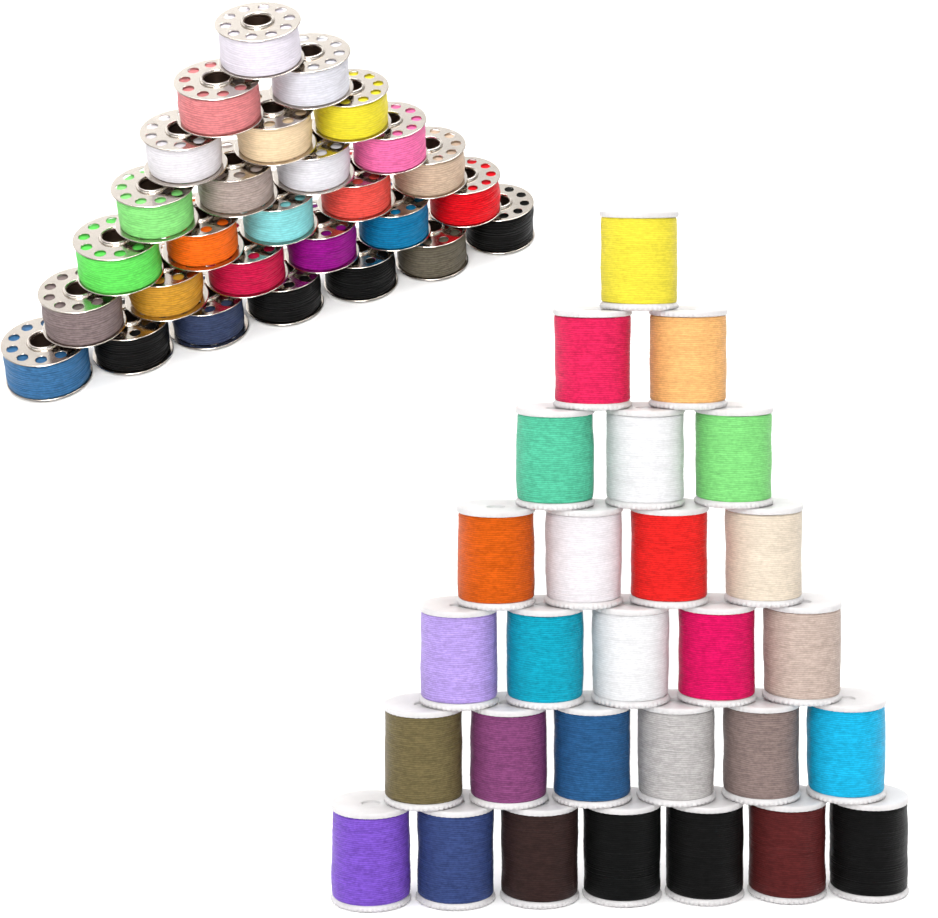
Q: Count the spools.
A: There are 28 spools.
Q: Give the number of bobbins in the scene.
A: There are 28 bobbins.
